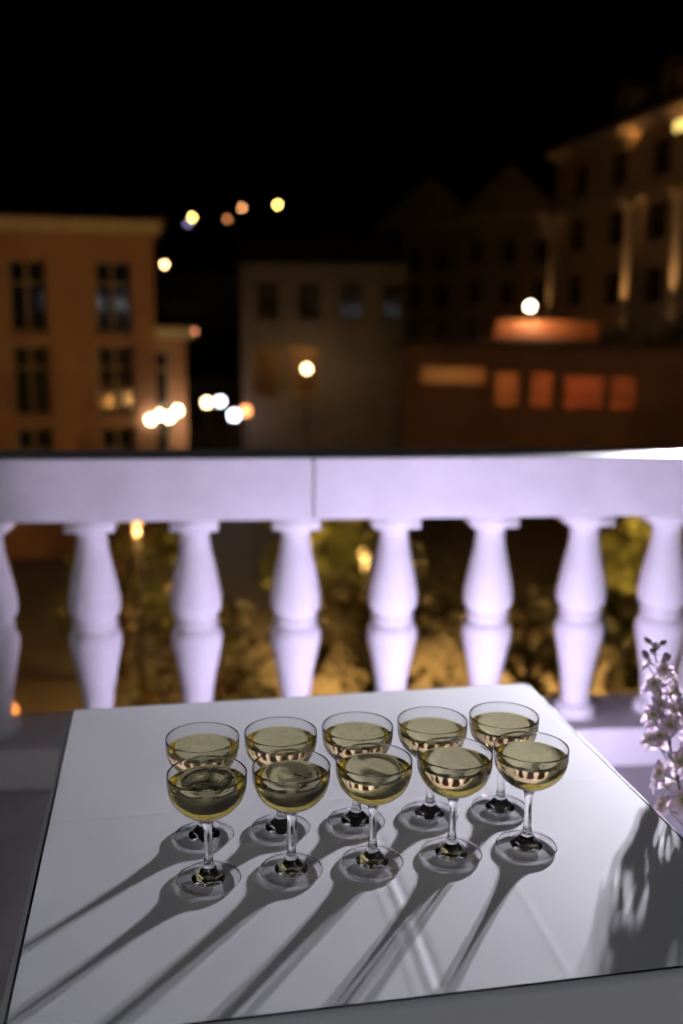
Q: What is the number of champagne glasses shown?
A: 10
